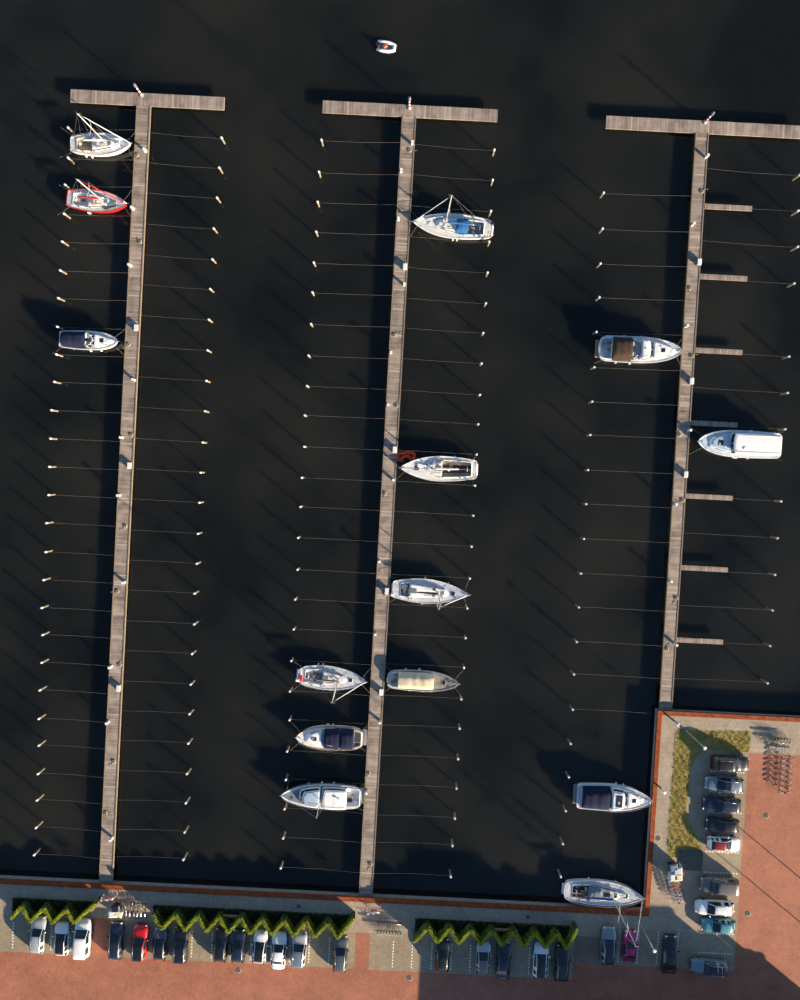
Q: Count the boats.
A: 15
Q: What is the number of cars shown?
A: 30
